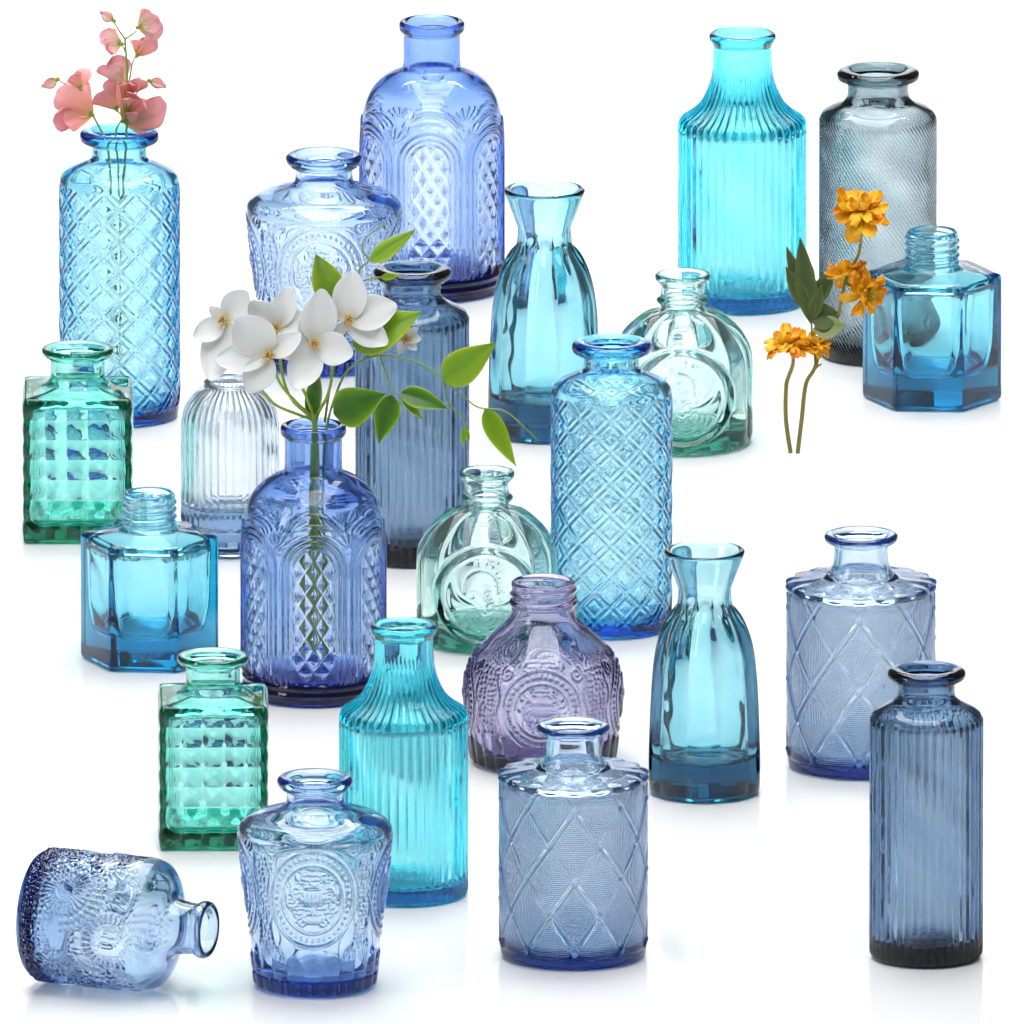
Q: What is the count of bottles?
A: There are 24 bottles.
